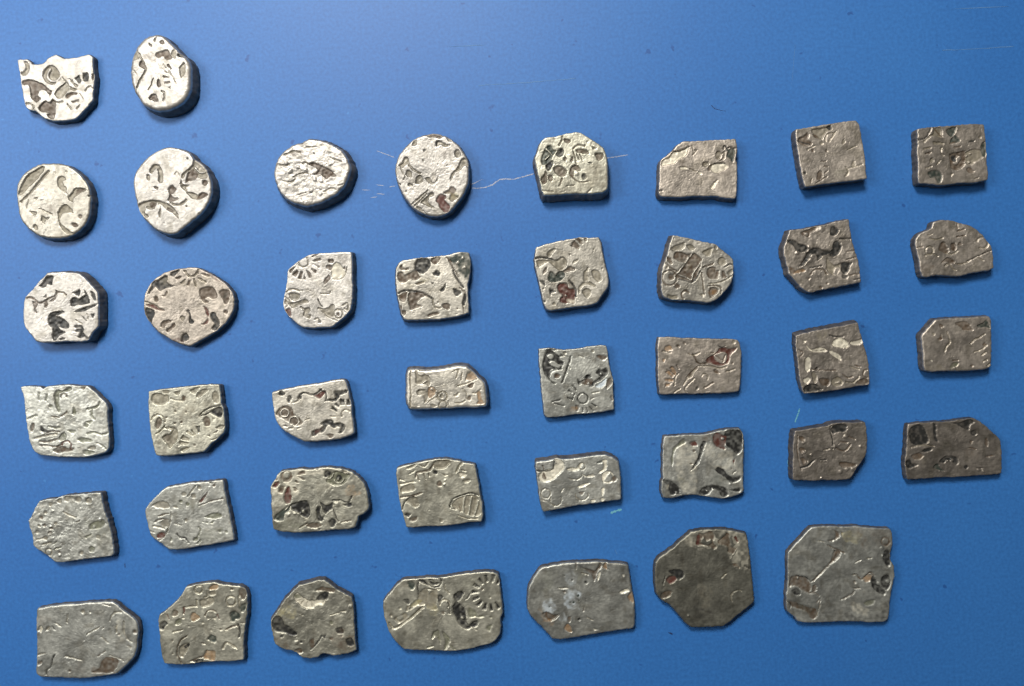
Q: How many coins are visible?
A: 41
